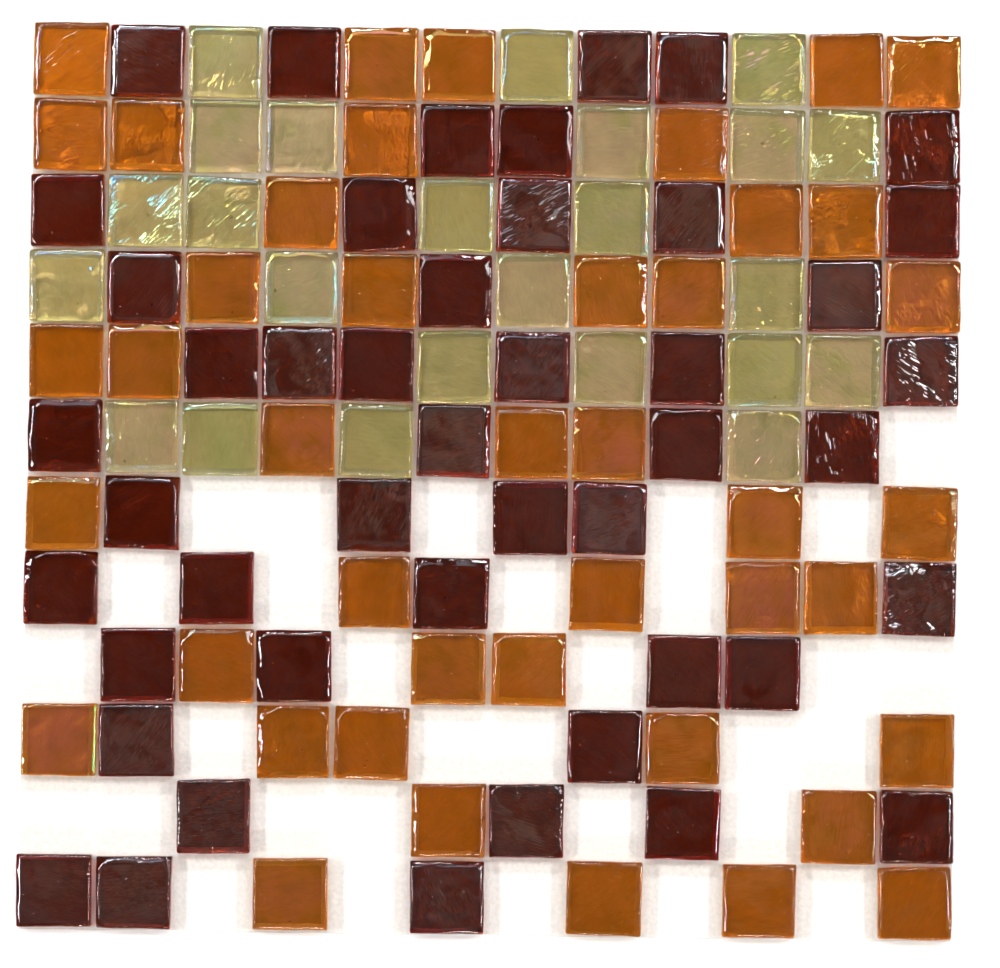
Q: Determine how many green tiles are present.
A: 24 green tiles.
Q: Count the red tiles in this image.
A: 46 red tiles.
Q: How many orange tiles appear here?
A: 43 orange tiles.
